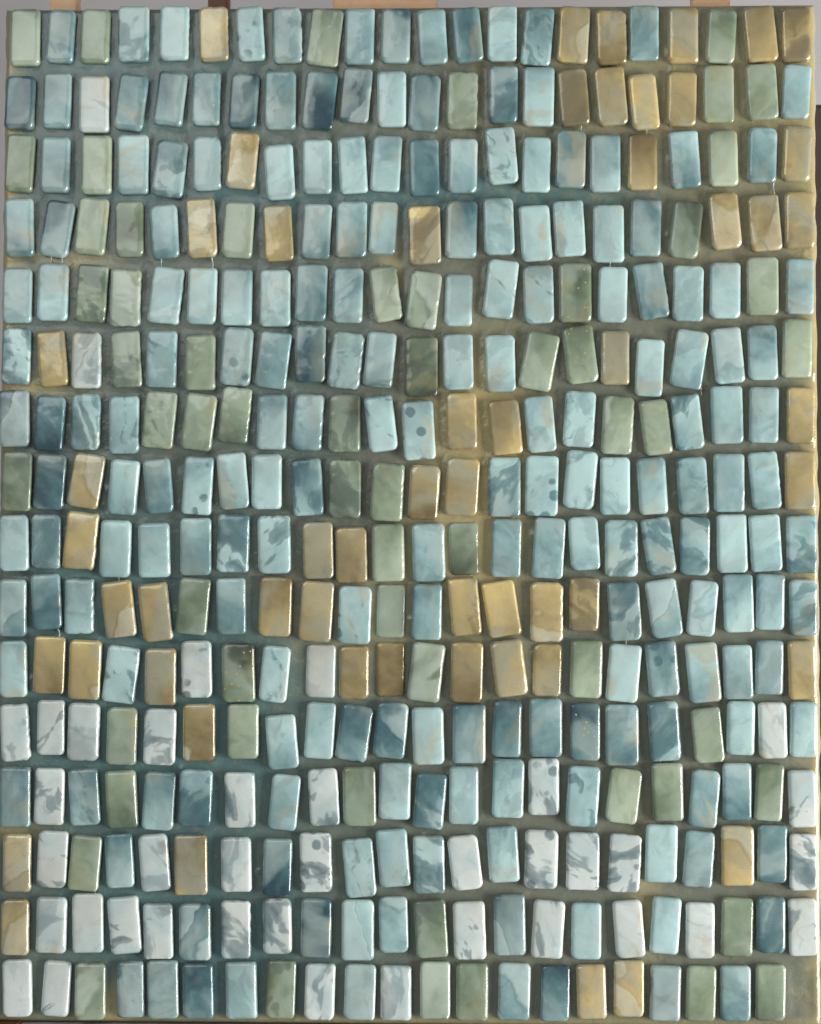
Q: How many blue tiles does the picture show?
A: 199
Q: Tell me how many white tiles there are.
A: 38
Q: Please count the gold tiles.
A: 55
